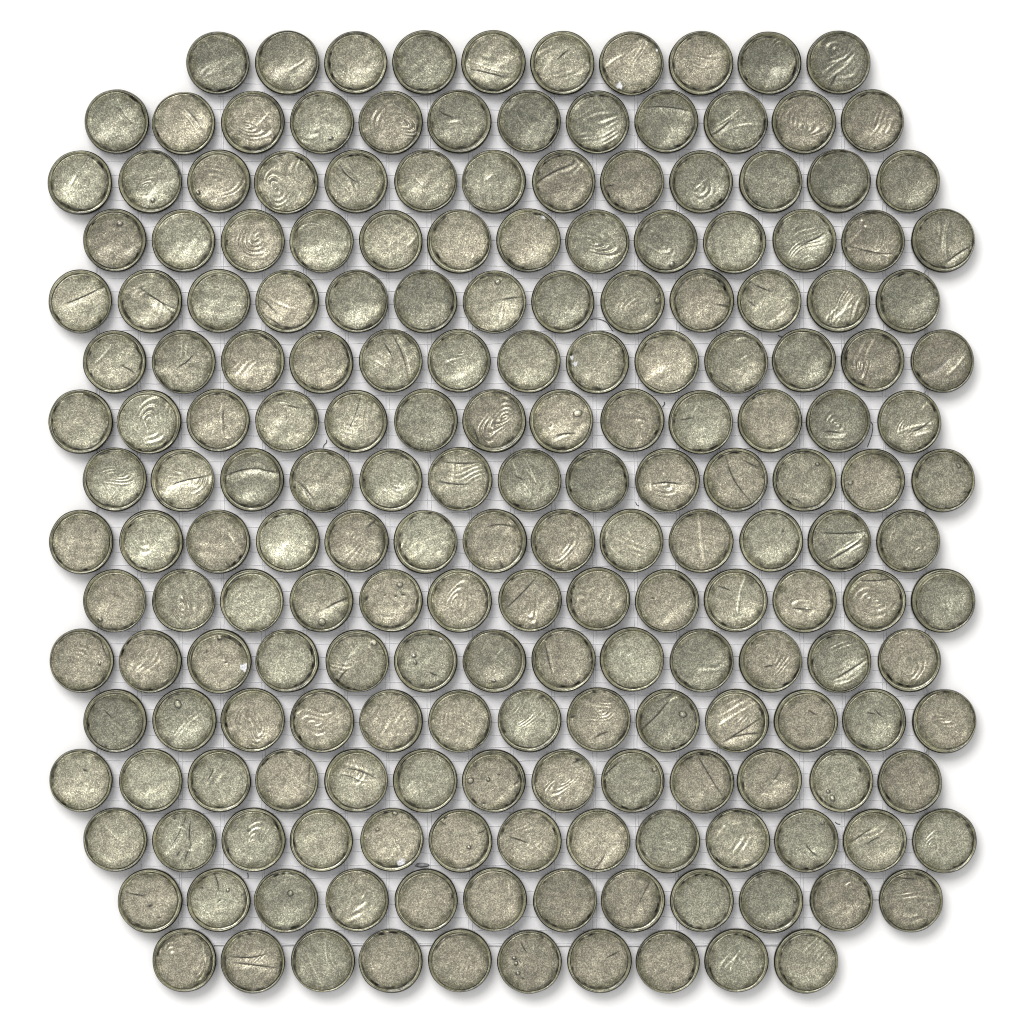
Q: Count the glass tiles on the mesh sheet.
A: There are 200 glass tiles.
